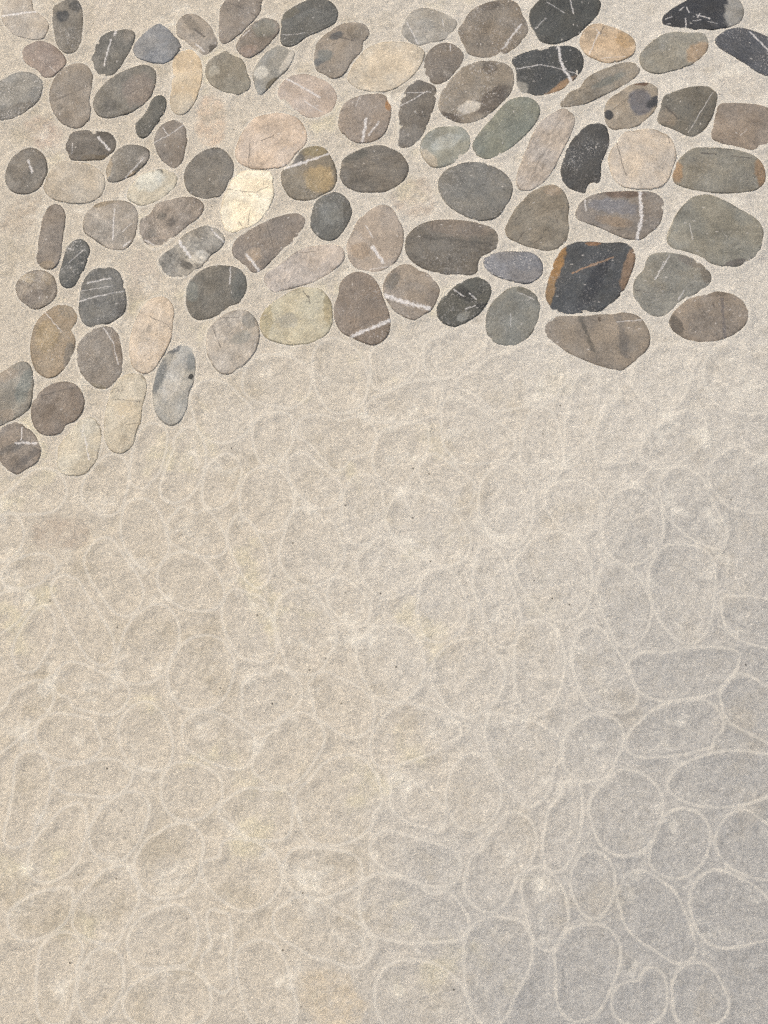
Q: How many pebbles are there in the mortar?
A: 89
